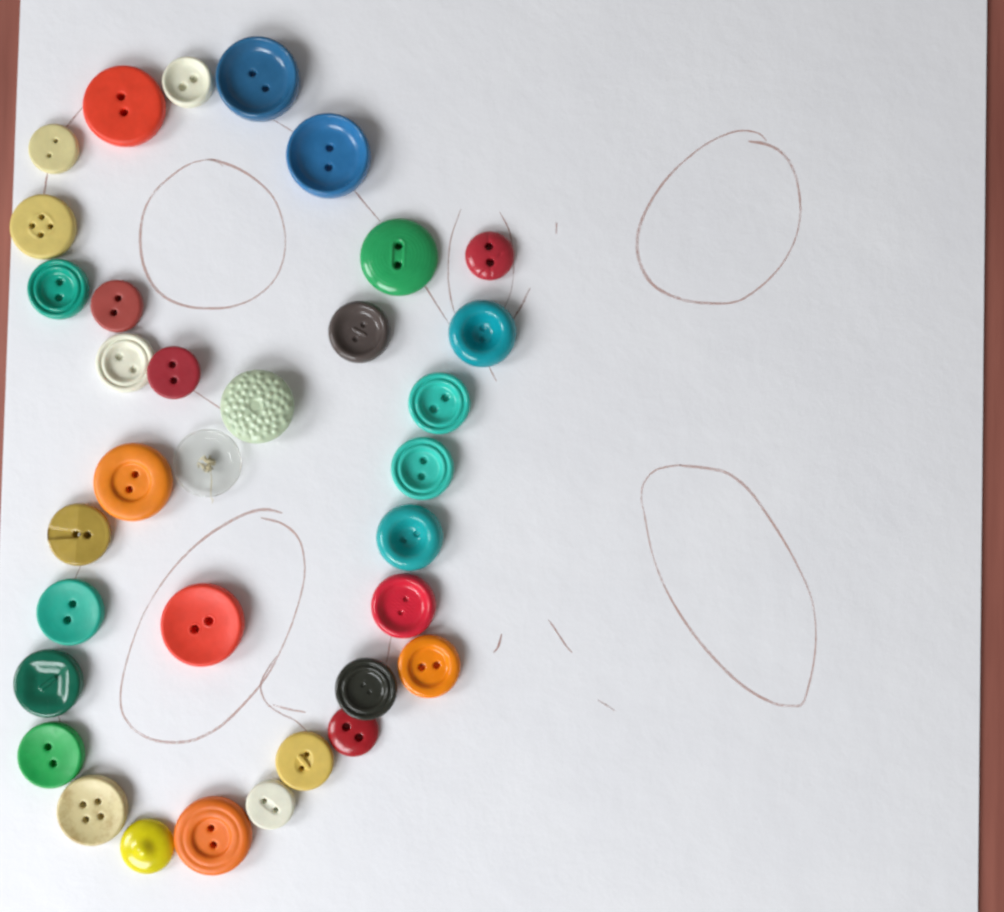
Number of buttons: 34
